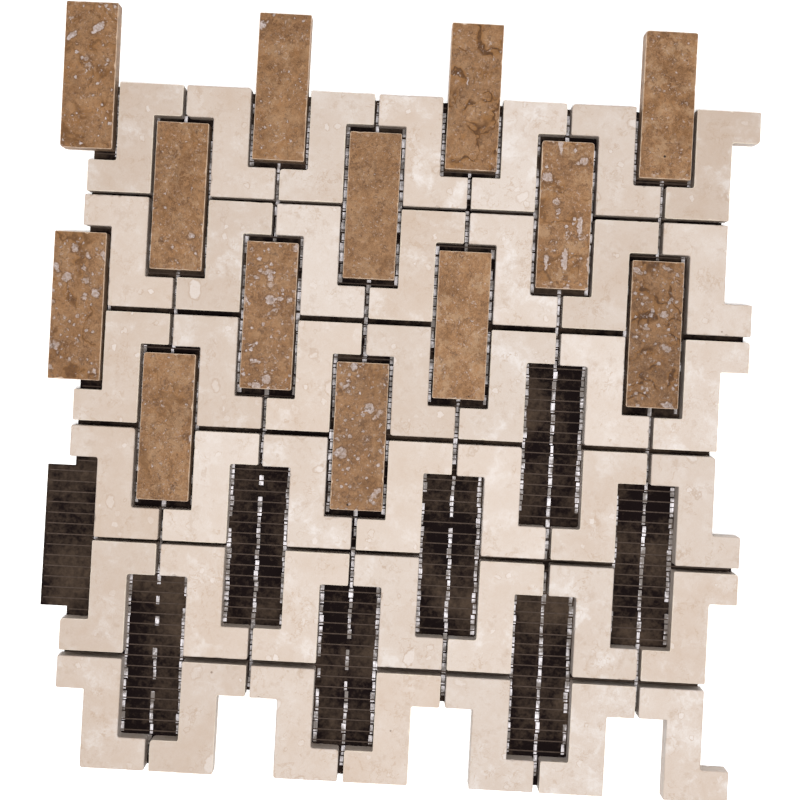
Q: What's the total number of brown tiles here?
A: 13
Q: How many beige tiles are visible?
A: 42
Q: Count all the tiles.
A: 55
